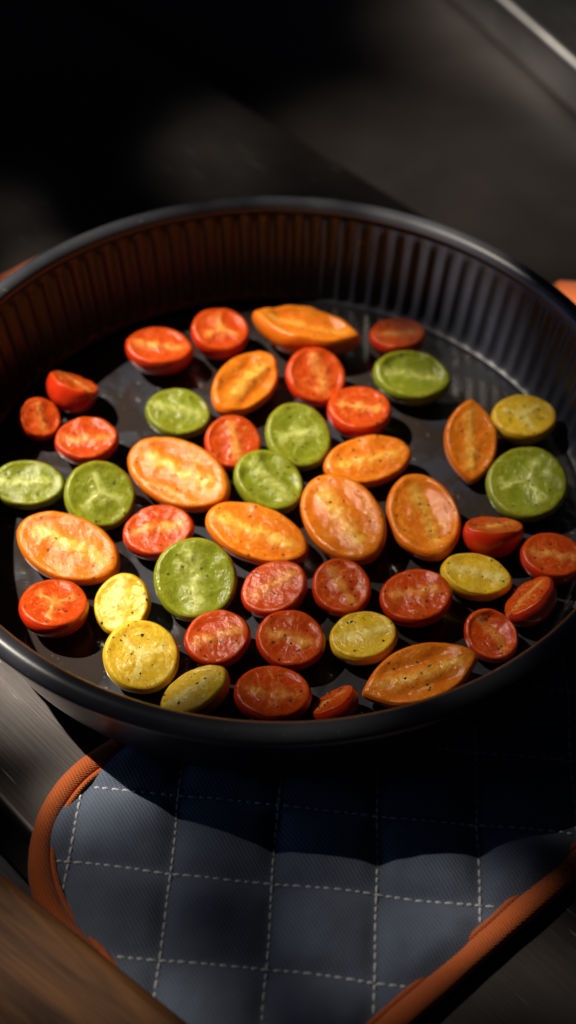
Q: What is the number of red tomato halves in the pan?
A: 22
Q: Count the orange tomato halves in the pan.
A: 10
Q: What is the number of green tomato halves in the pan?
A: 8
